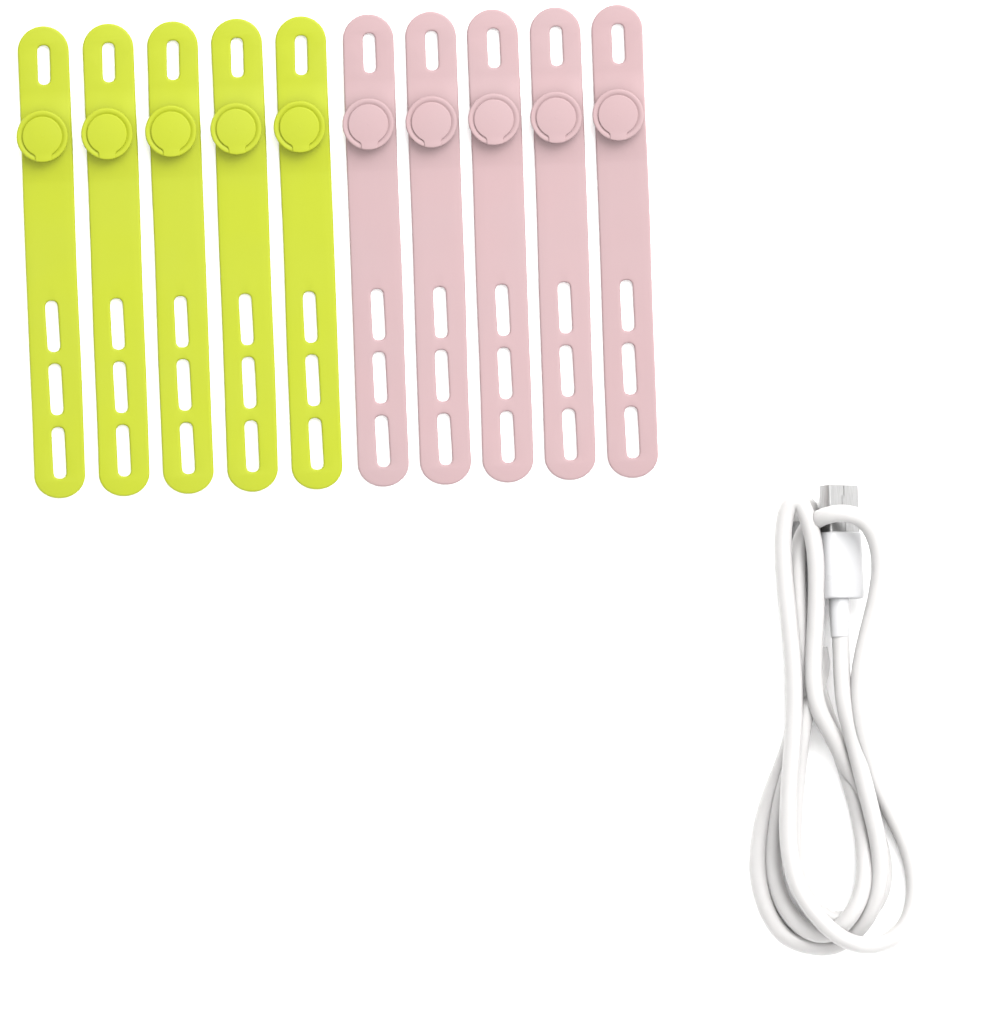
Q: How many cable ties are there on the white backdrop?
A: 10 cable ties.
